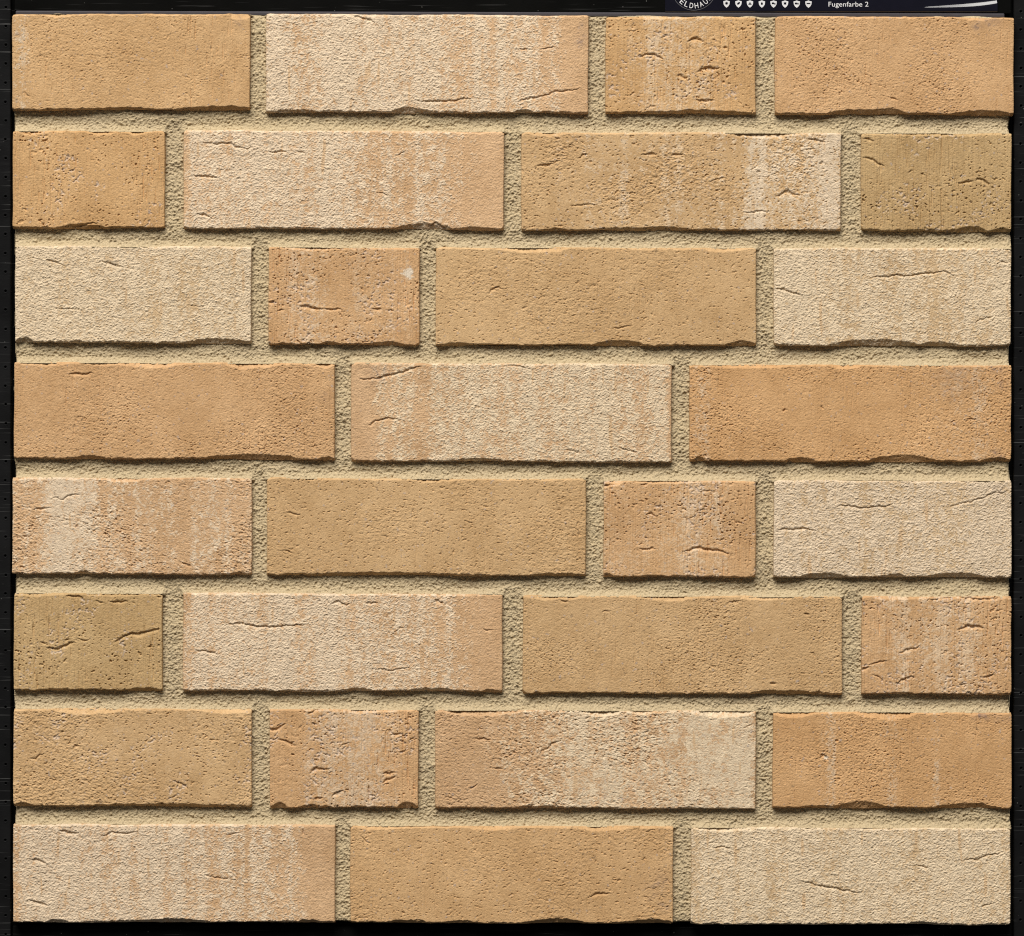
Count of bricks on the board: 30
